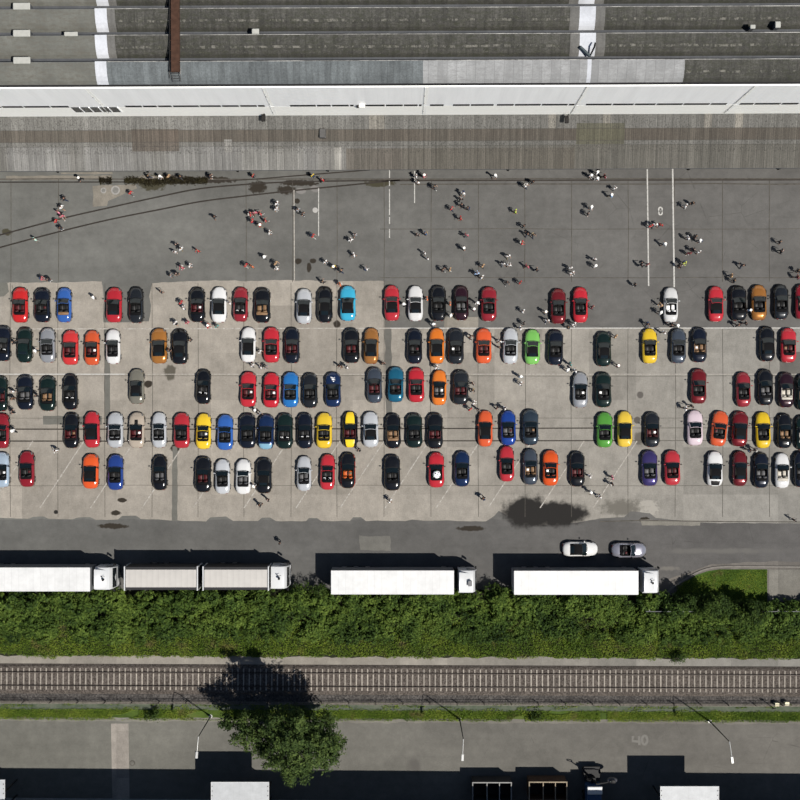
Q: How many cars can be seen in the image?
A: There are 133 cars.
